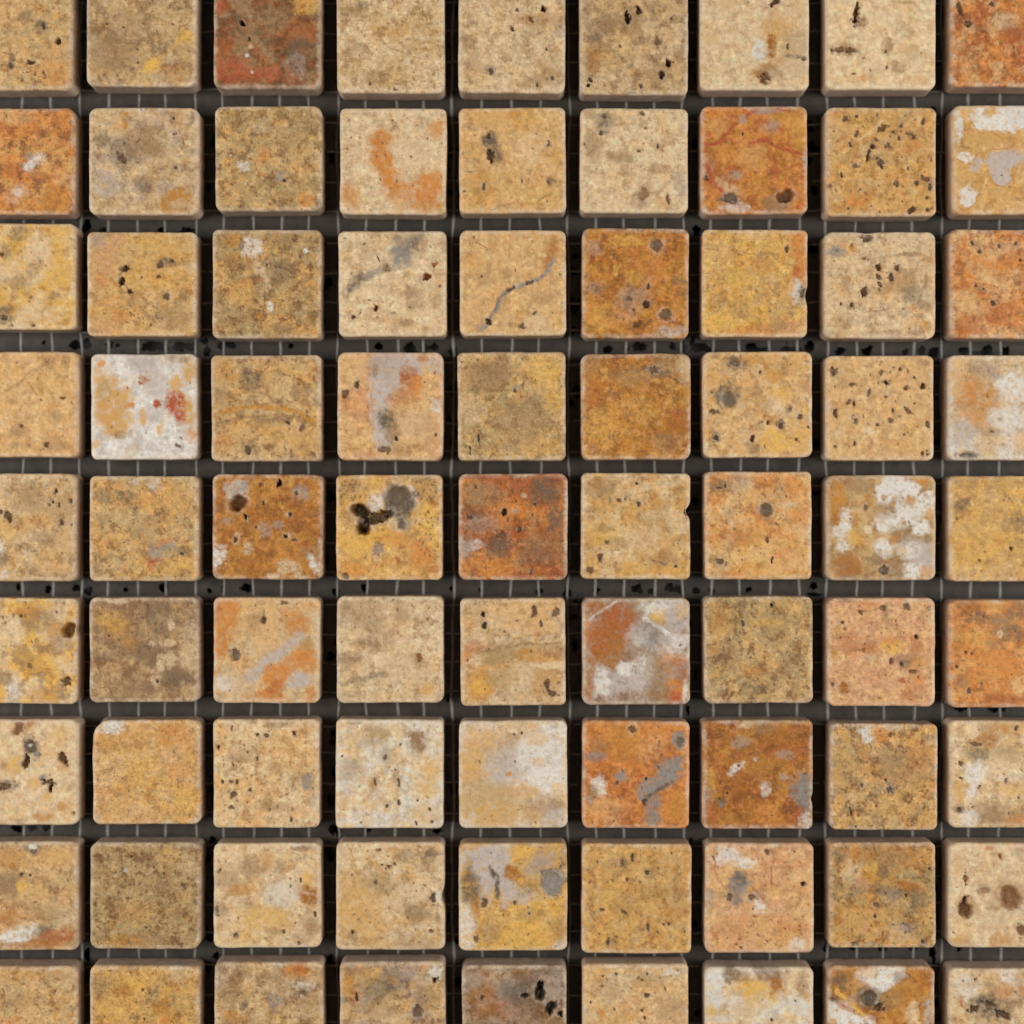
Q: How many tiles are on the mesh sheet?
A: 81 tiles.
